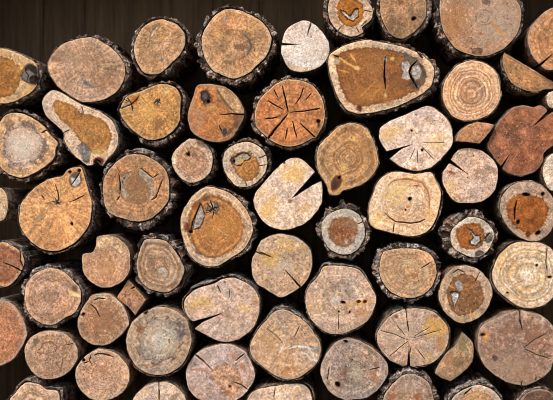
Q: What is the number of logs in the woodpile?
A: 63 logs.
